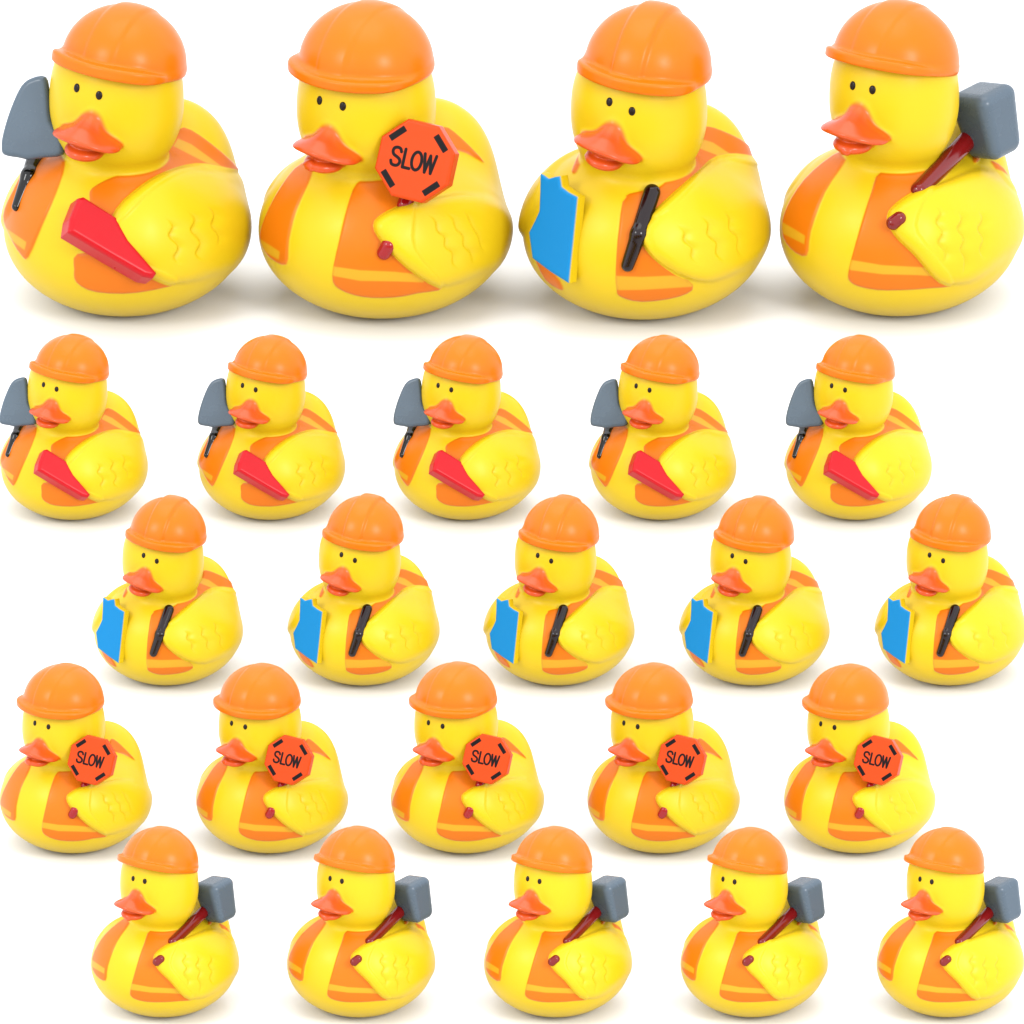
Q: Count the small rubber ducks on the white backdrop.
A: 20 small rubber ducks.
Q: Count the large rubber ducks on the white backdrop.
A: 4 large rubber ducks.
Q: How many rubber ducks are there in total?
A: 24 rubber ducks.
